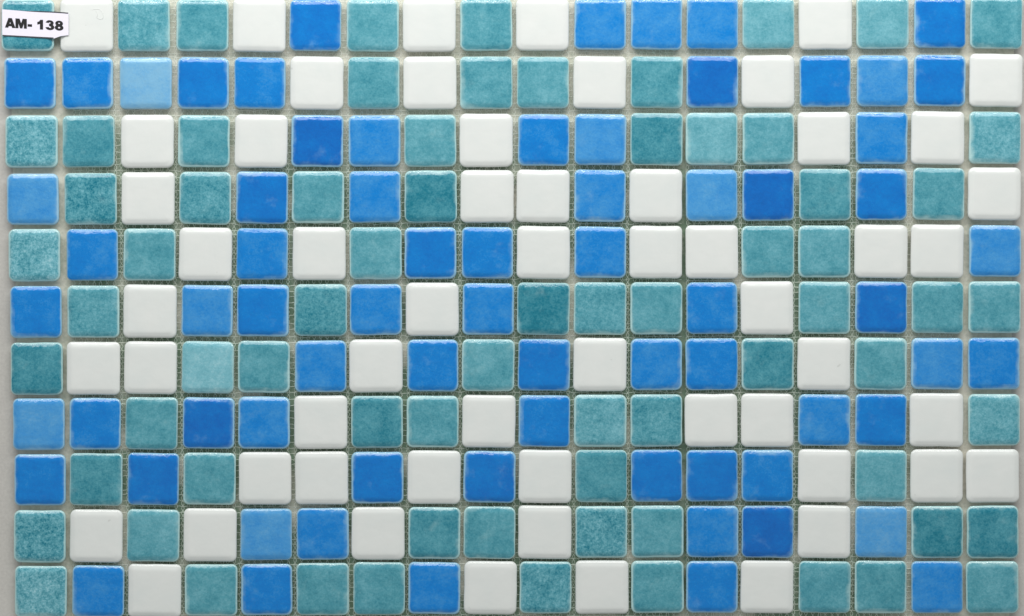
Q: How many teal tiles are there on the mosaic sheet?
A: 72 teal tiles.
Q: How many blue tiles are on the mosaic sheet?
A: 70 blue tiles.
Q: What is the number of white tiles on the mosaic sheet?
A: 56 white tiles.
